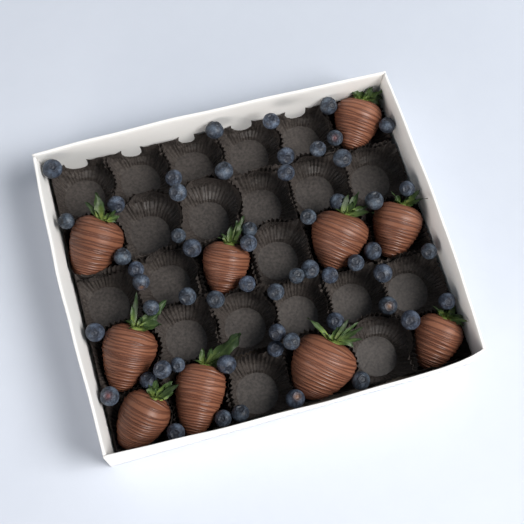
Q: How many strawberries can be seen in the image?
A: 10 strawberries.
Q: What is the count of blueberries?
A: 56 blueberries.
